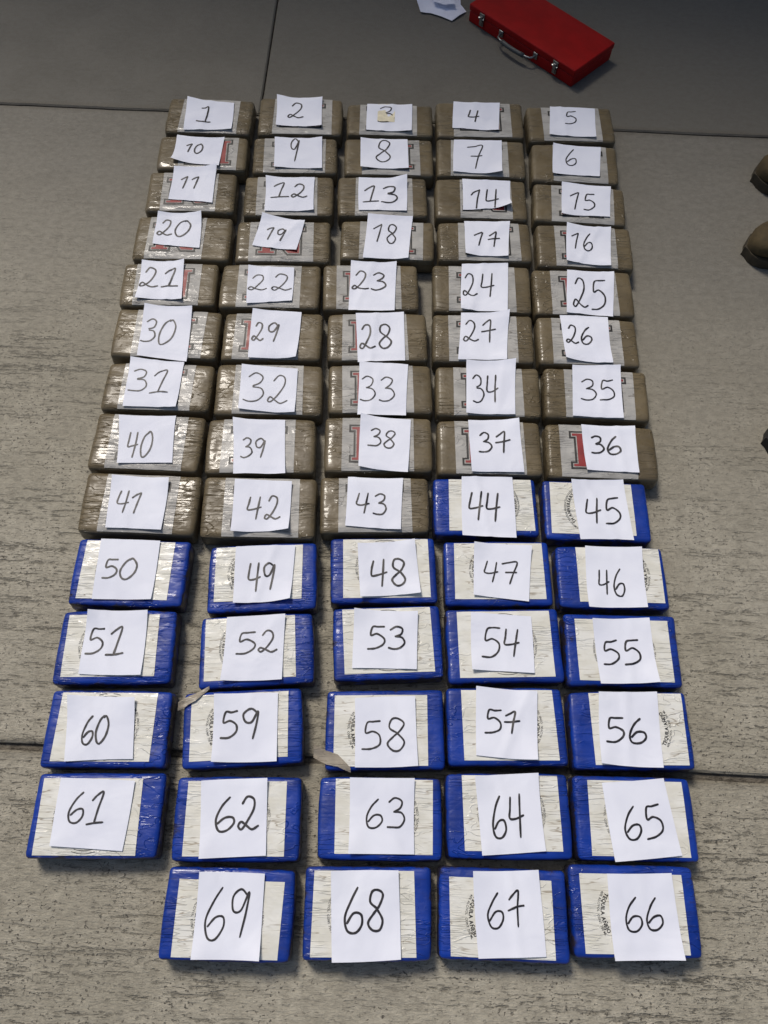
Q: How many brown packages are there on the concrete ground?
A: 43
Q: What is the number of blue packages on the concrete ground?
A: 26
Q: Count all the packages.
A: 69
